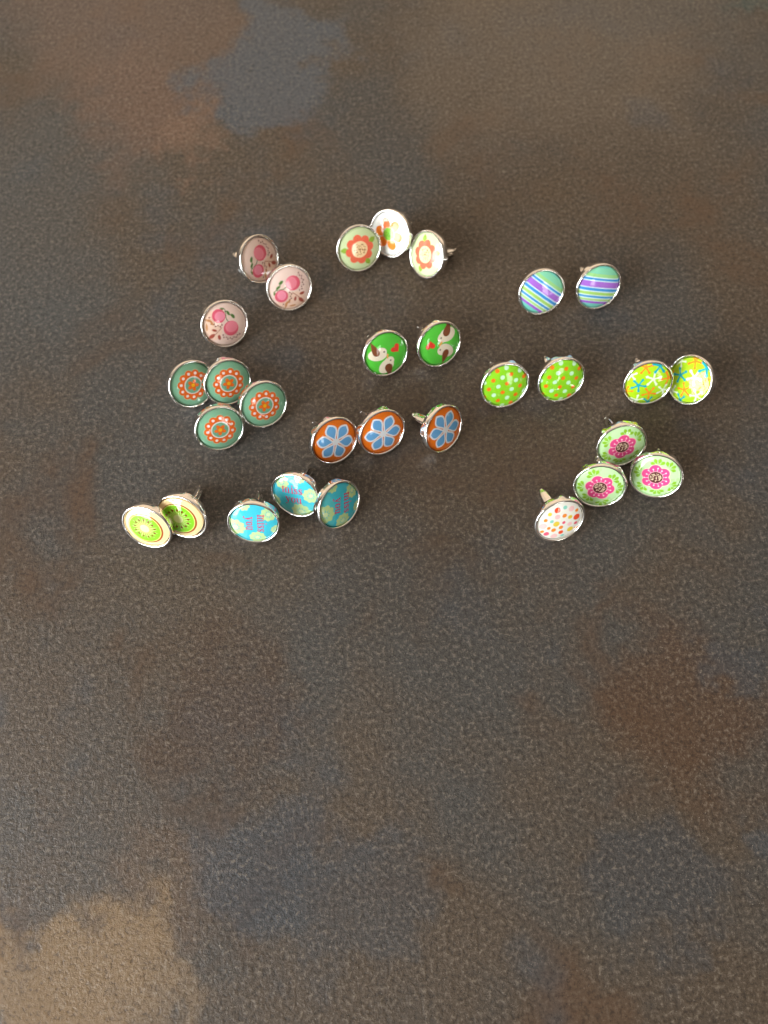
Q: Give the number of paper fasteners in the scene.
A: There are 30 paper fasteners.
